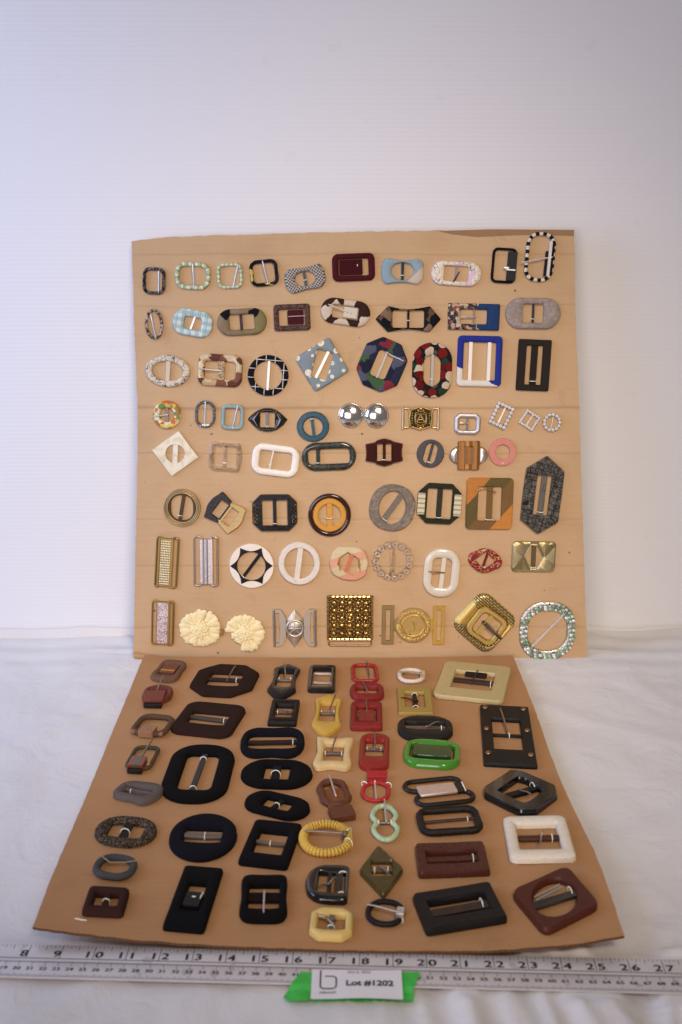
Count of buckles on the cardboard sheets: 117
